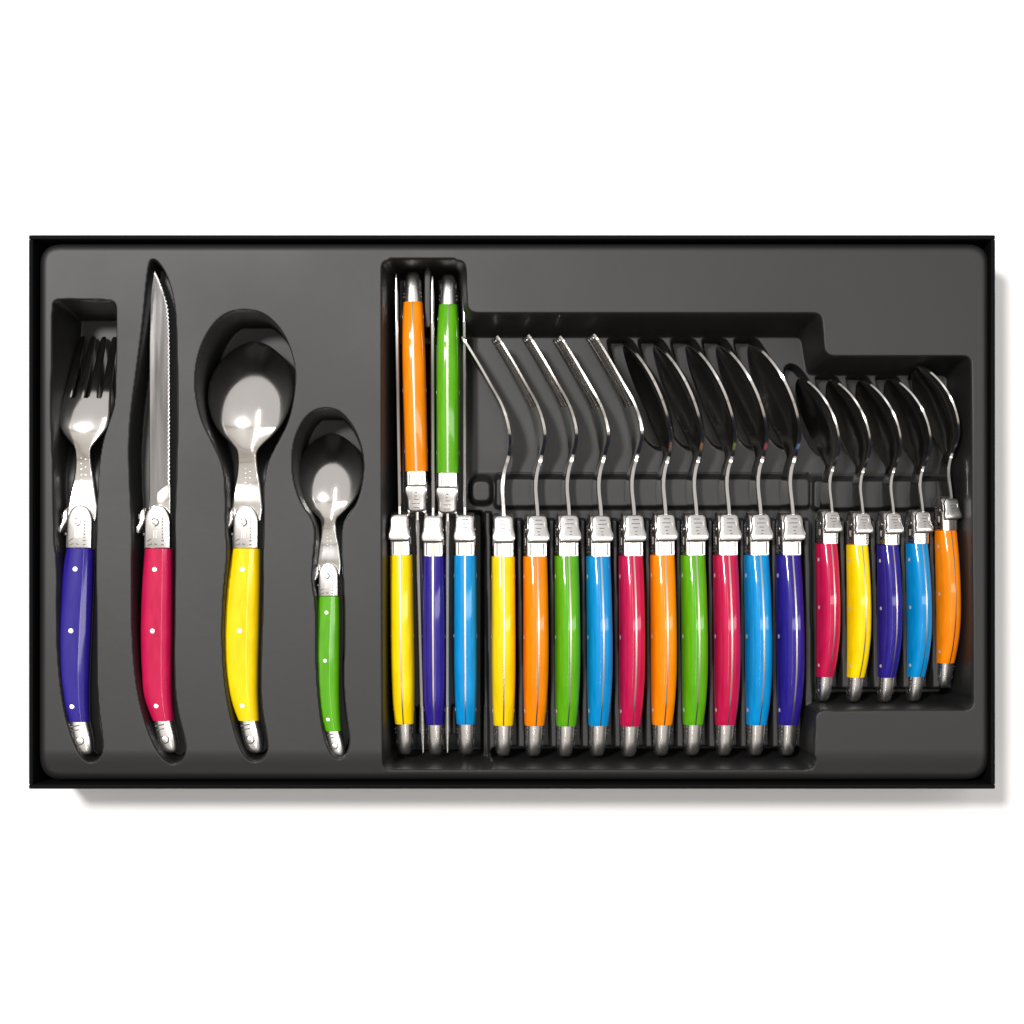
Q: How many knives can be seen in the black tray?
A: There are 6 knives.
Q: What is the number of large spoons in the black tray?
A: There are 6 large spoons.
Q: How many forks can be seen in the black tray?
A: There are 6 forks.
